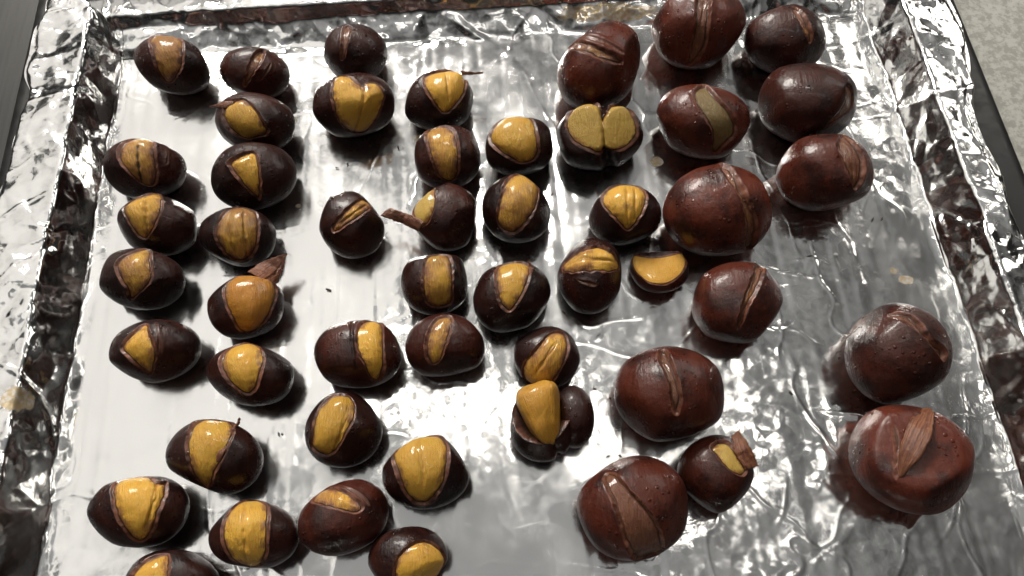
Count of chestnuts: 50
